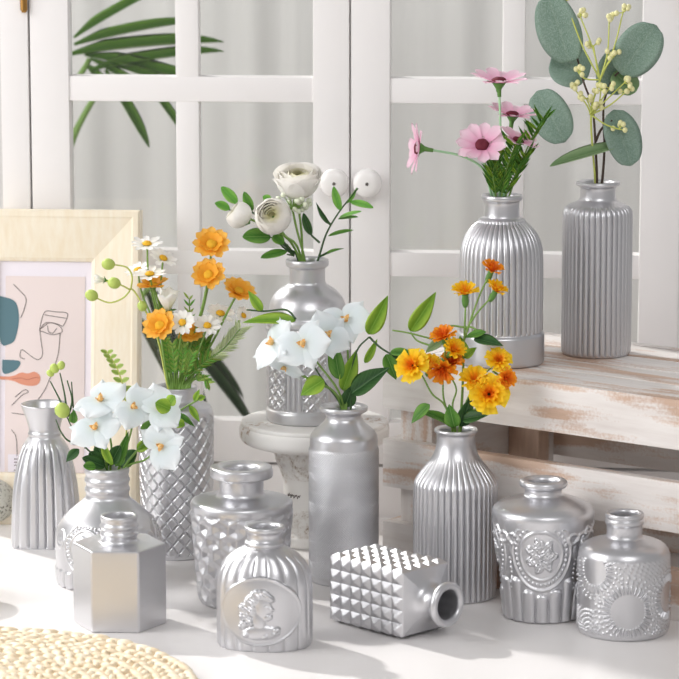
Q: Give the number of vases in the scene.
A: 14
